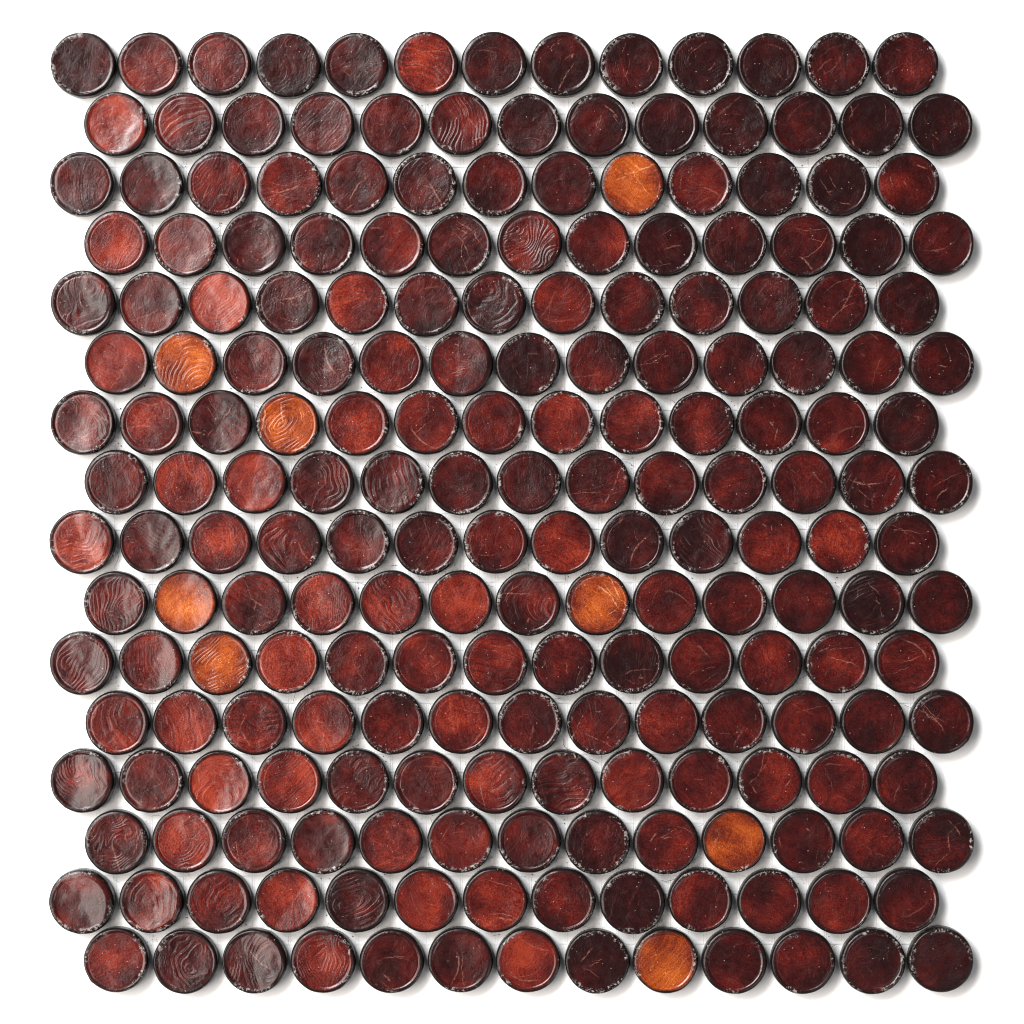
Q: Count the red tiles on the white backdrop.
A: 200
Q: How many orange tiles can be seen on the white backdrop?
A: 8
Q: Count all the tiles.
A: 208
